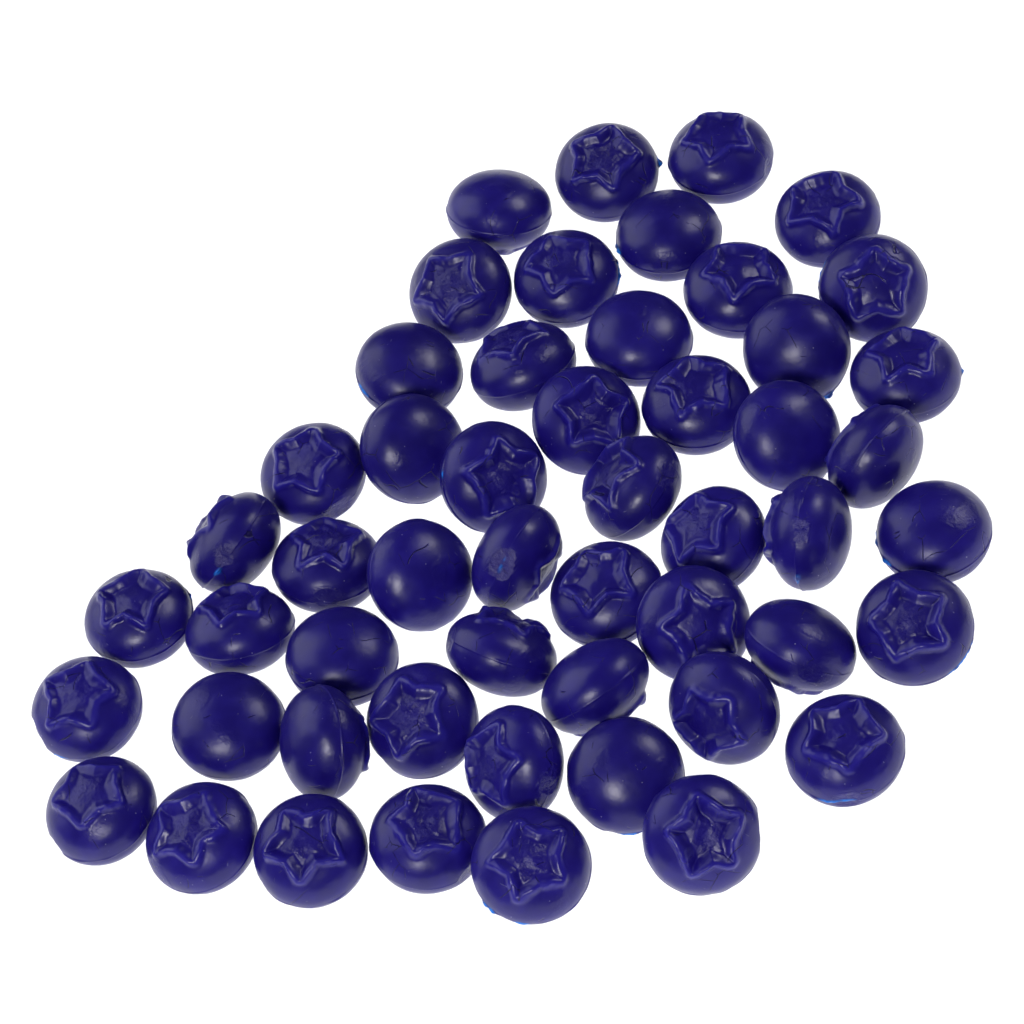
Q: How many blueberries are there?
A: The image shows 52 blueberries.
